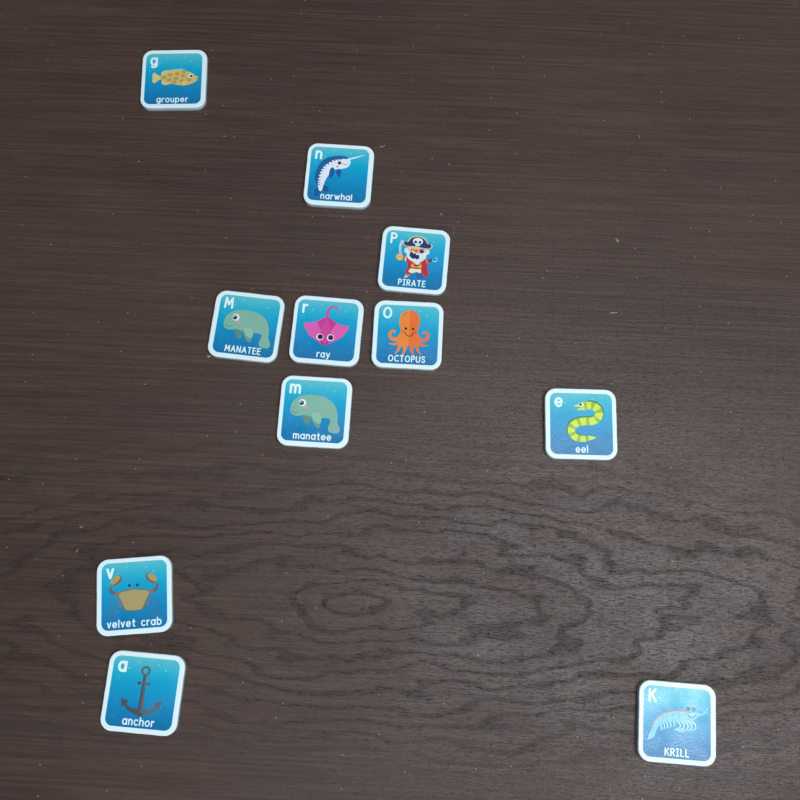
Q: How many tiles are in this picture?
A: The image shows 11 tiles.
